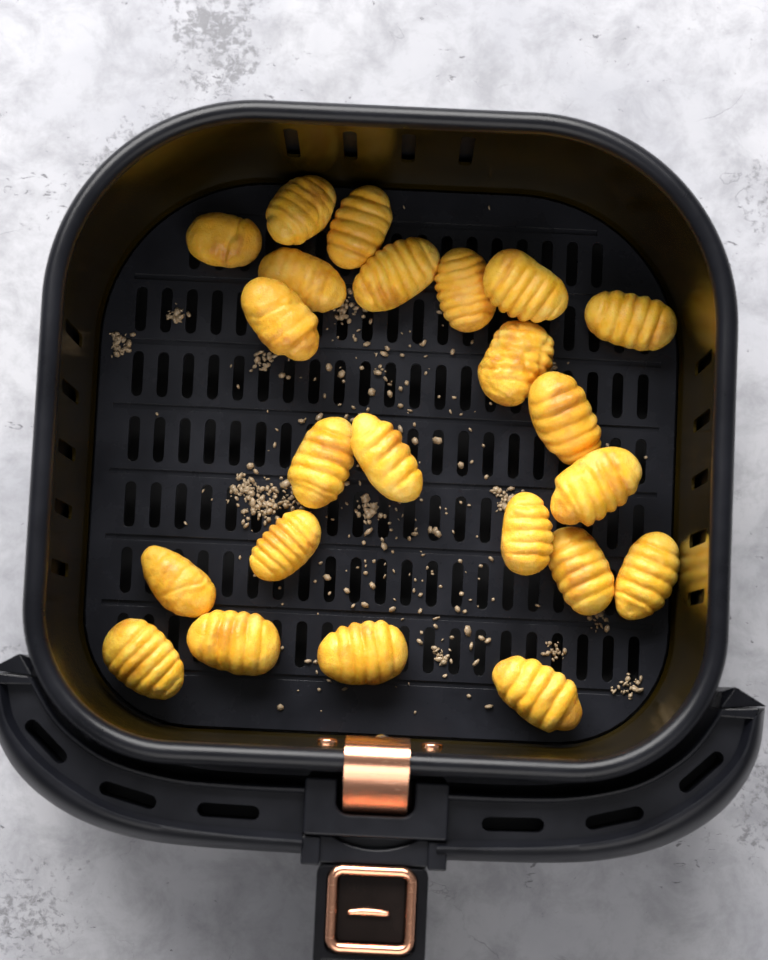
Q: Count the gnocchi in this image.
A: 23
